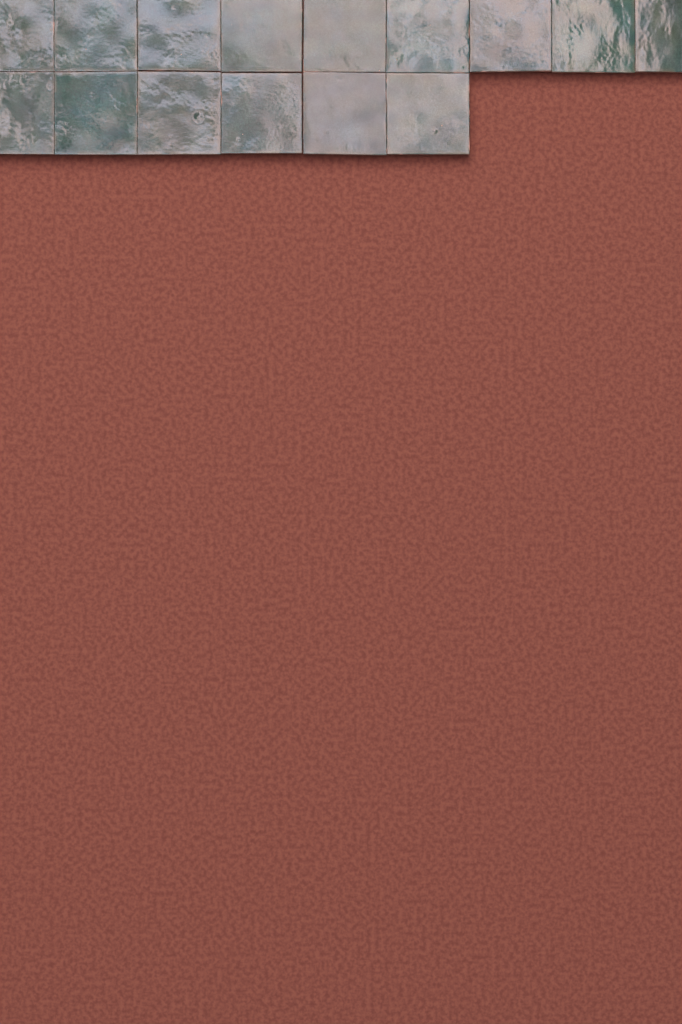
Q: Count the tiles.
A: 15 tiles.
